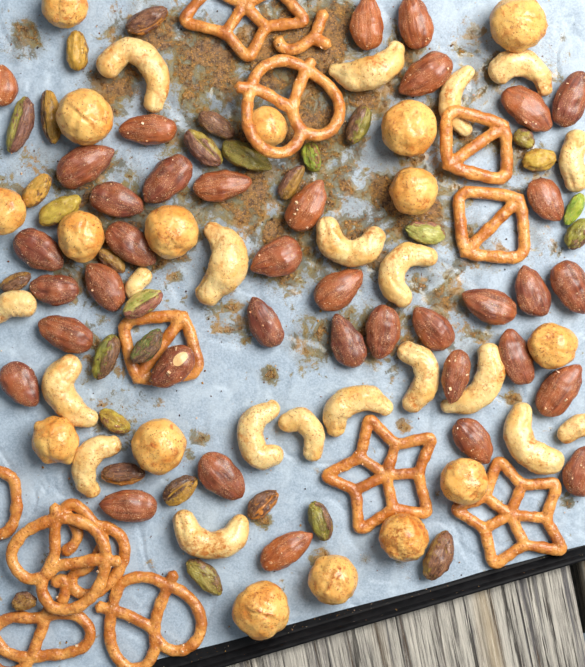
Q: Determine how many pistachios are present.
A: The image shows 30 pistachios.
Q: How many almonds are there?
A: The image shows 37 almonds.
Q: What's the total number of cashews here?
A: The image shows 20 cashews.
